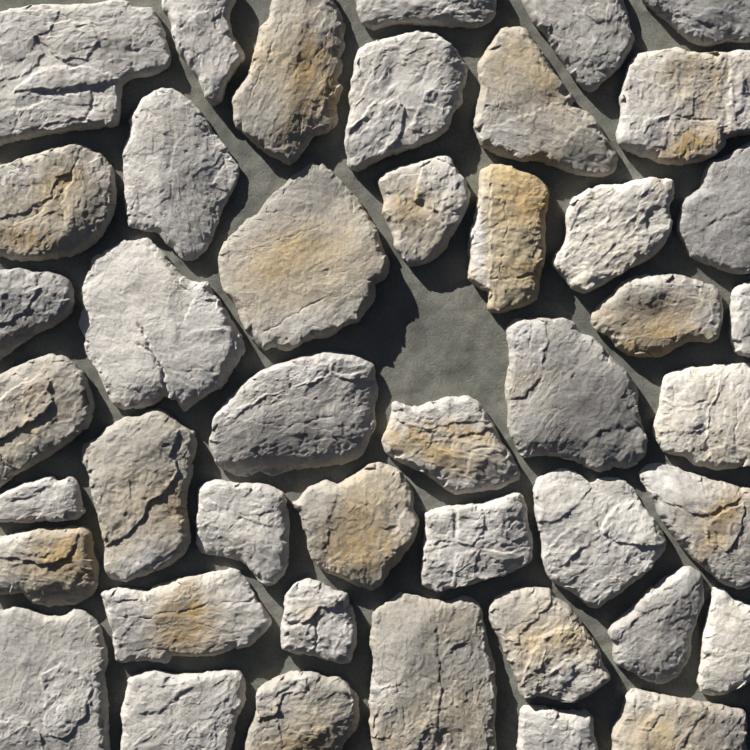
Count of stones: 44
